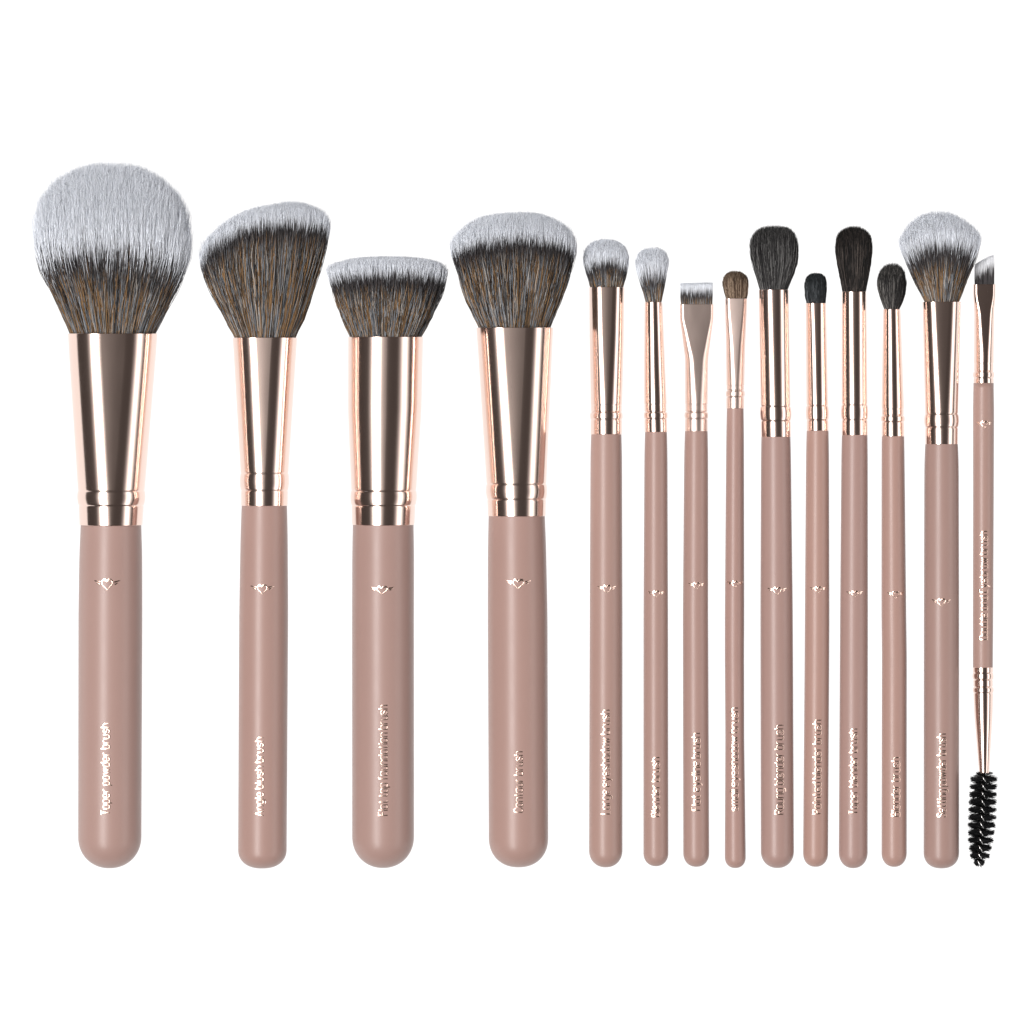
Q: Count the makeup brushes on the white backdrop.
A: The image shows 14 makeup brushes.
